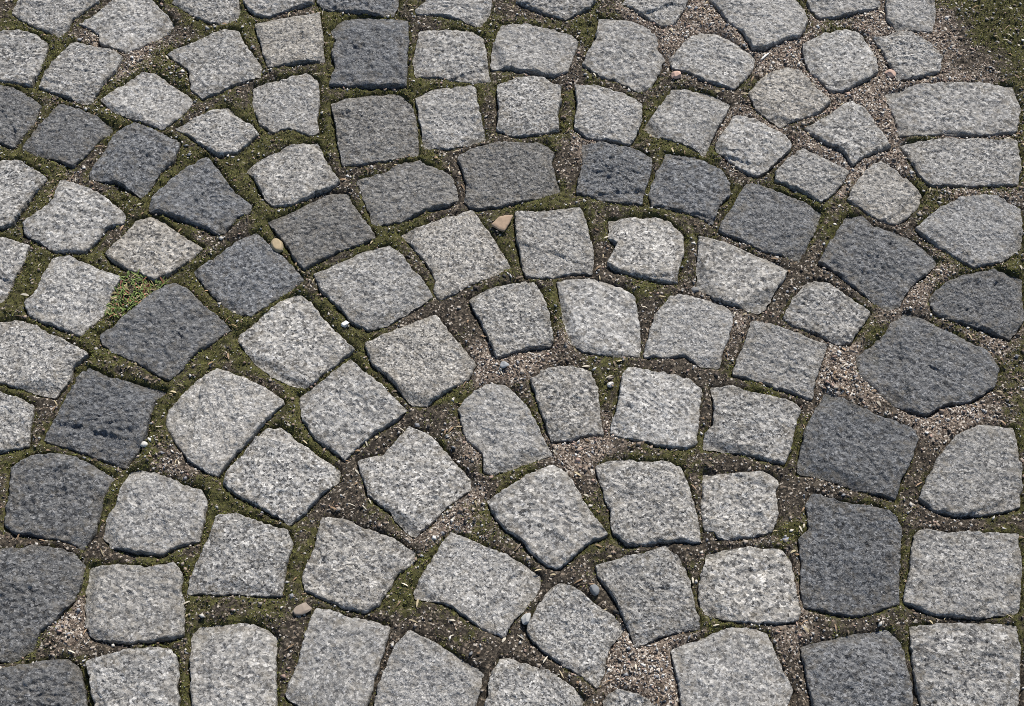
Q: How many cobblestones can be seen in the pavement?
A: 109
